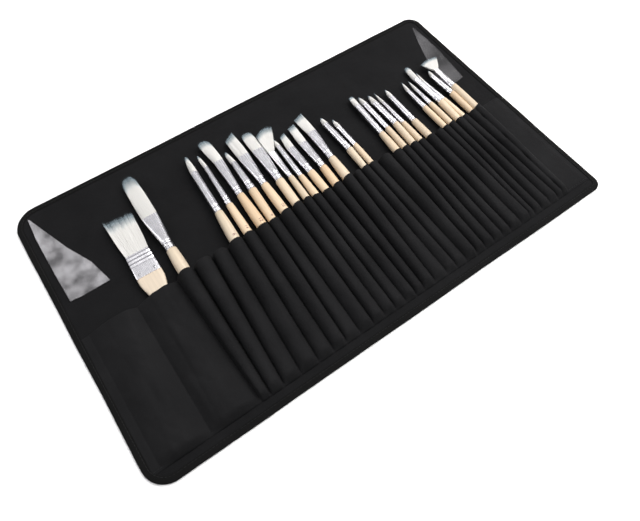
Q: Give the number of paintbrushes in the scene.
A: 26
